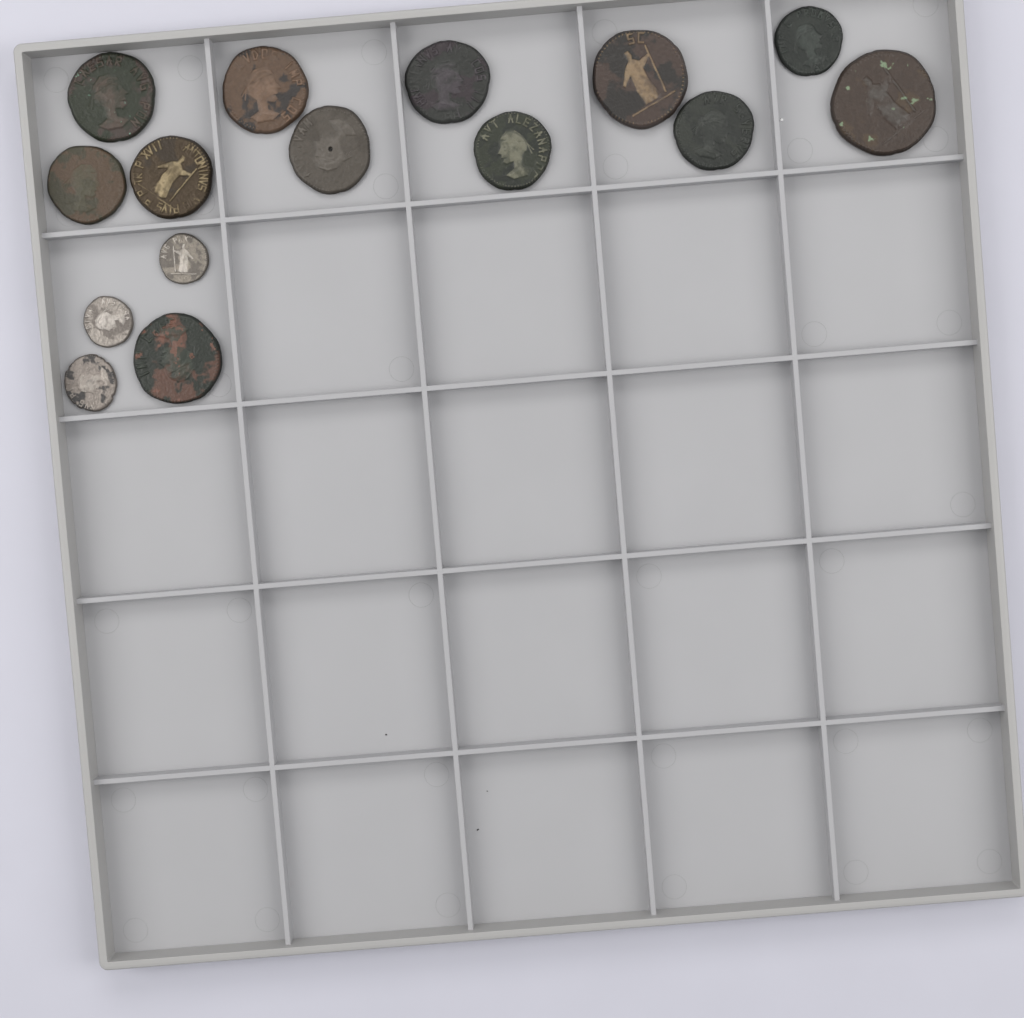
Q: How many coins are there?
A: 15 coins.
